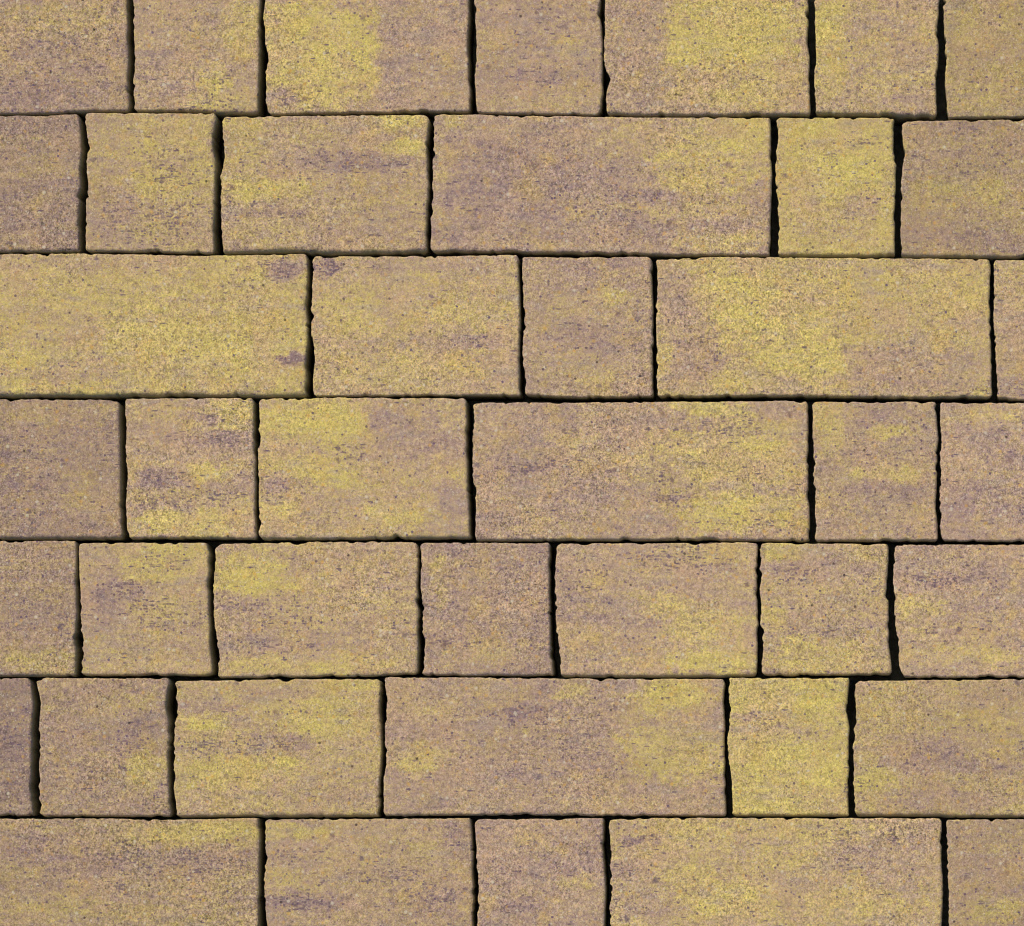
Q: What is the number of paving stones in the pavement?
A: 42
